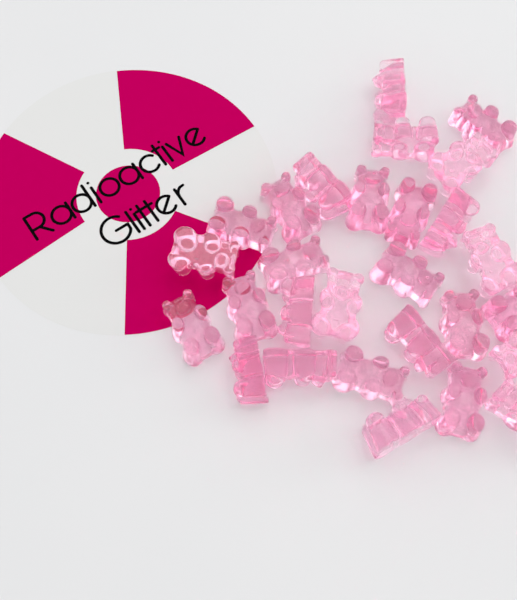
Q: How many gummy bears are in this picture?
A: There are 28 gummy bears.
